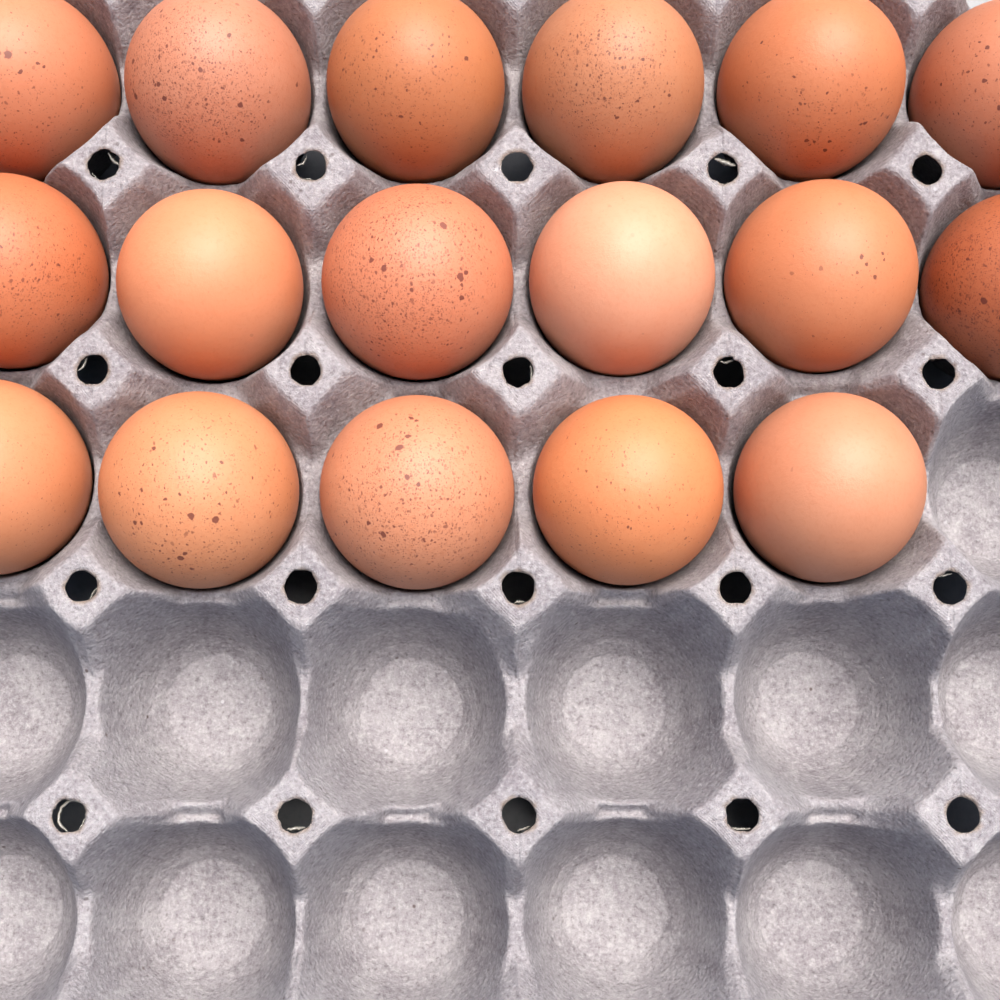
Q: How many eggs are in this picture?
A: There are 17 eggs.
